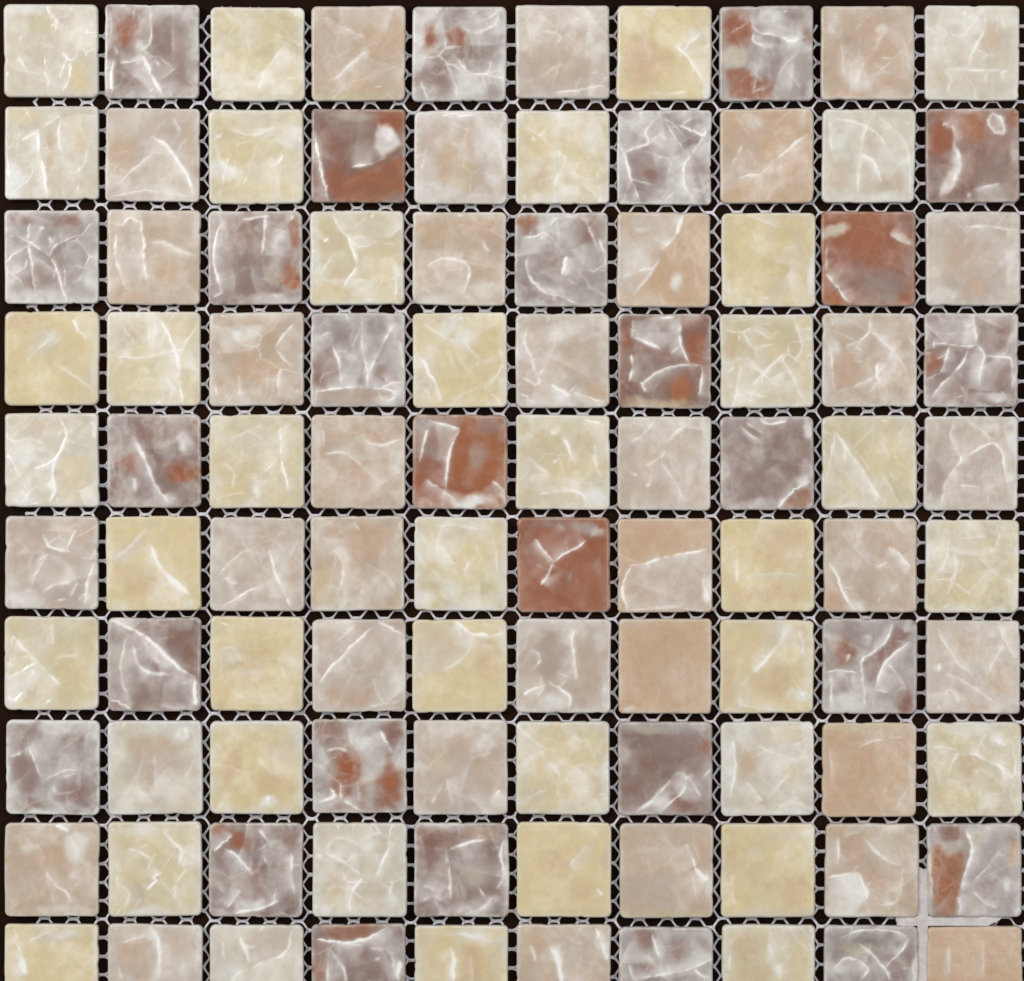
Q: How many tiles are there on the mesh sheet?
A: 100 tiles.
